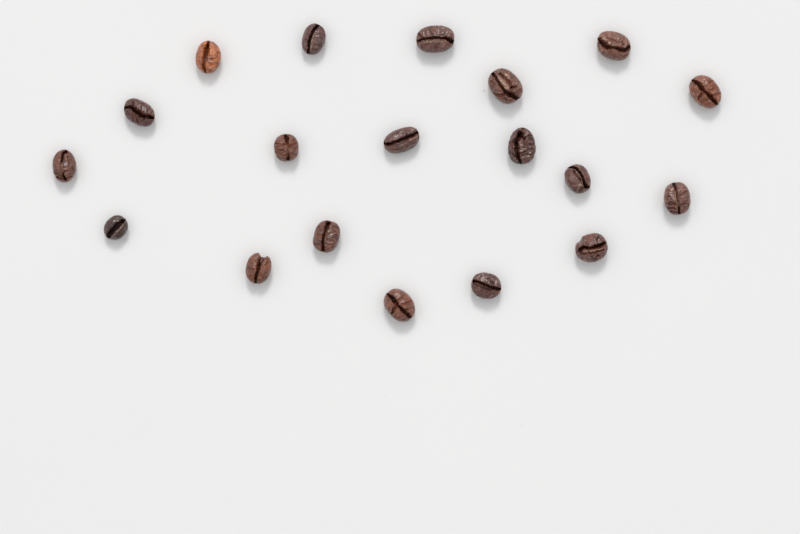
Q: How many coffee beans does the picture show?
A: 19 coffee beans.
